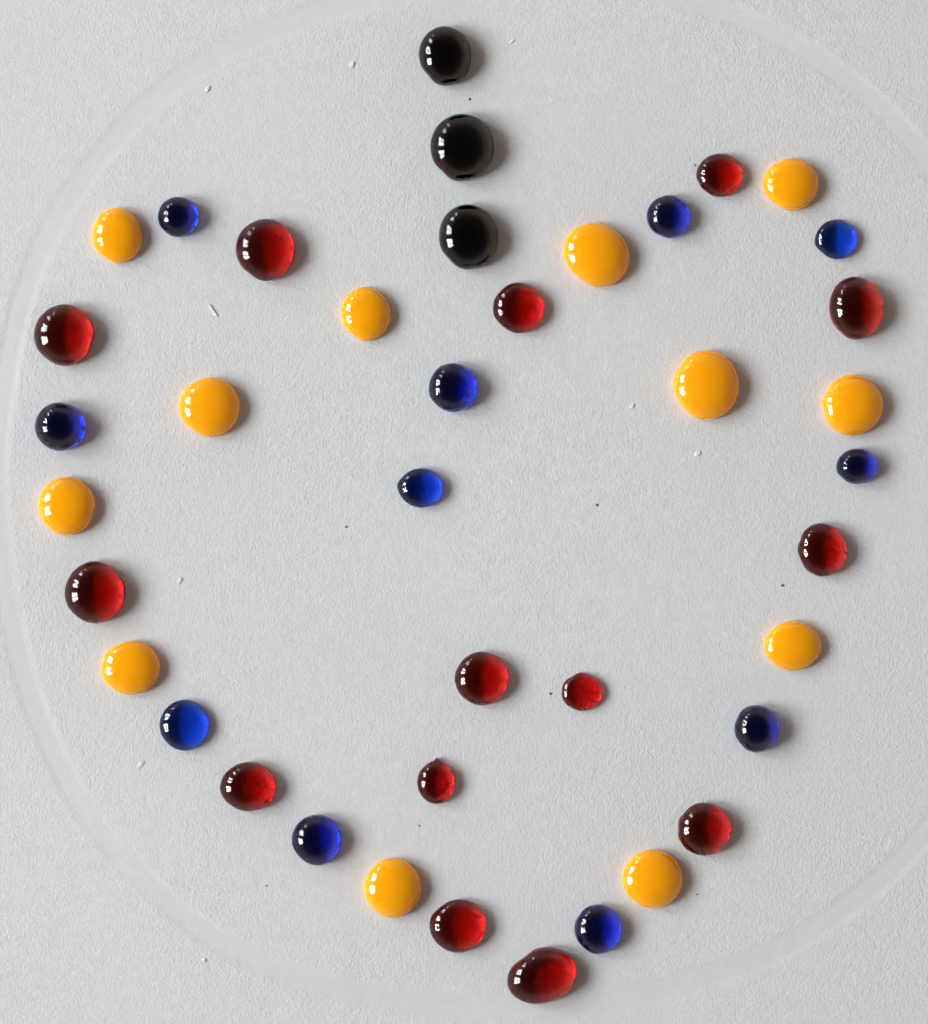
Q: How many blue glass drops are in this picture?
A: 11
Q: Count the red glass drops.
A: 14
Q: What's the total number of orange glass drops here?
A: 12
